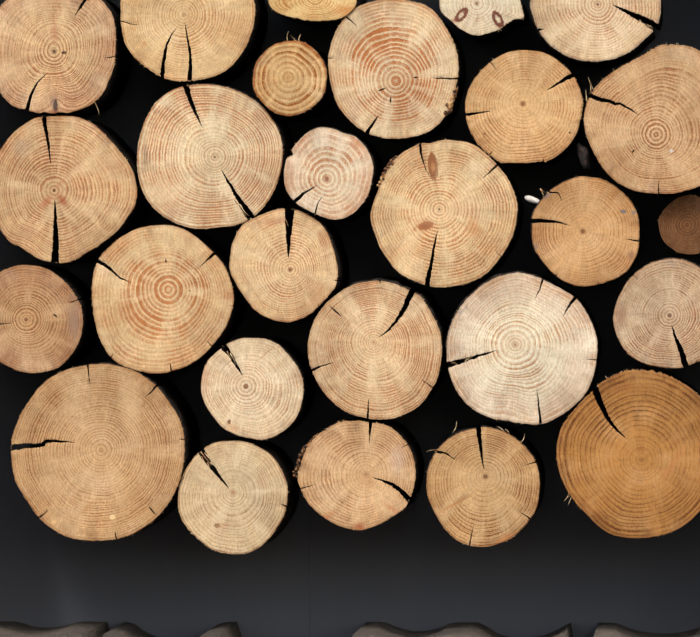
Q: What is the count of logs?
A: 27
